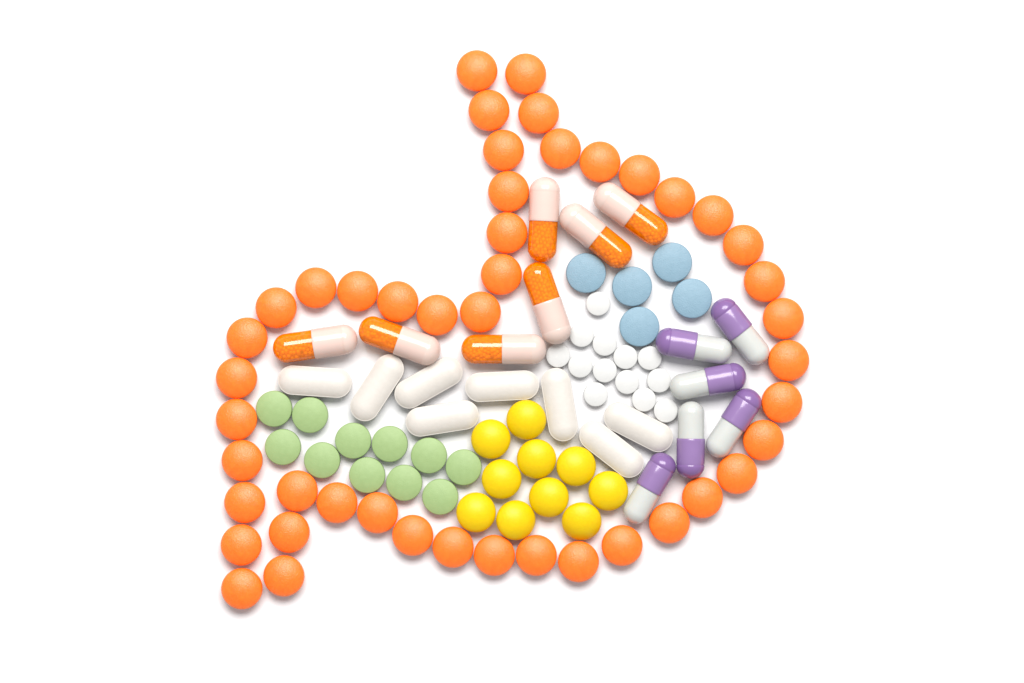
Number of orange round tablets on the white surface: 46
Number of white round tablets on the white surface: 13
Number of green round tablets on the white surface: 11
